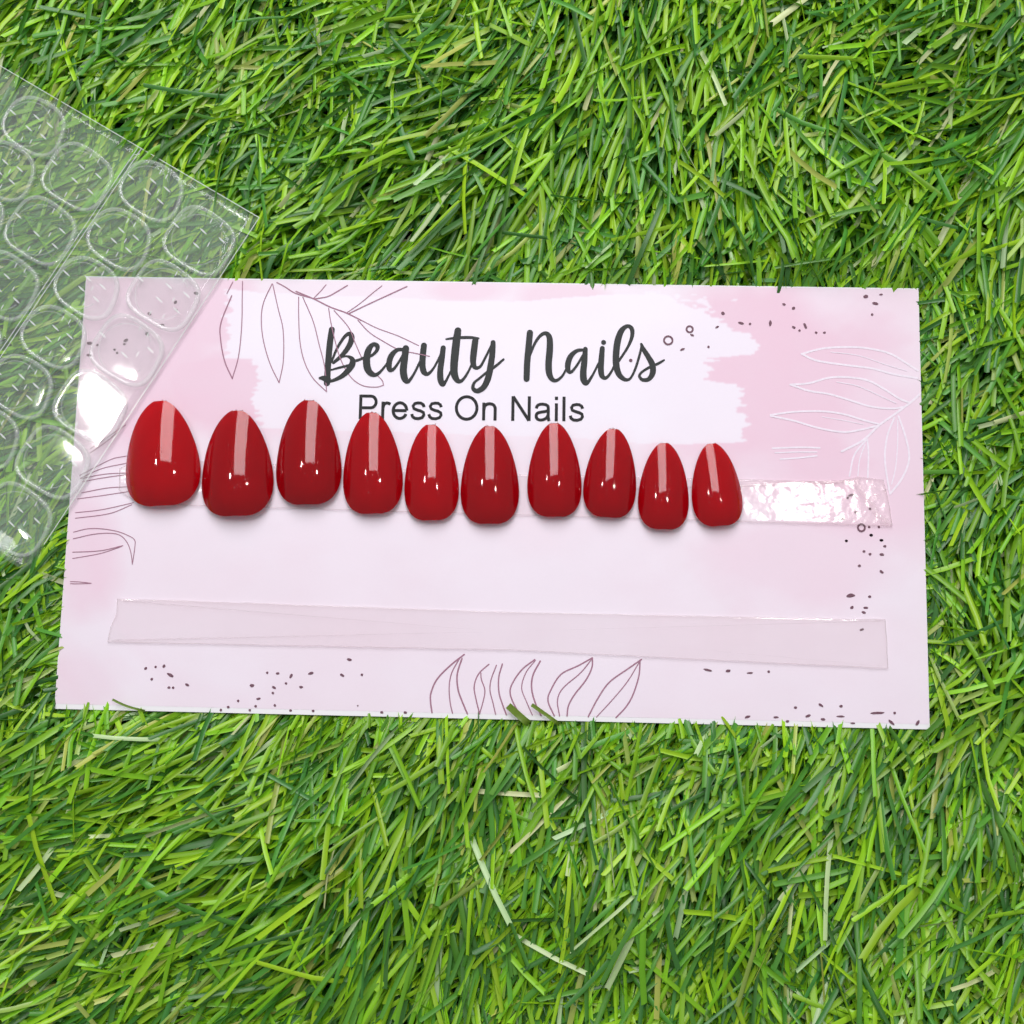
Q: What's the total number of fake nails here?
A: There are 10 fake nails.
